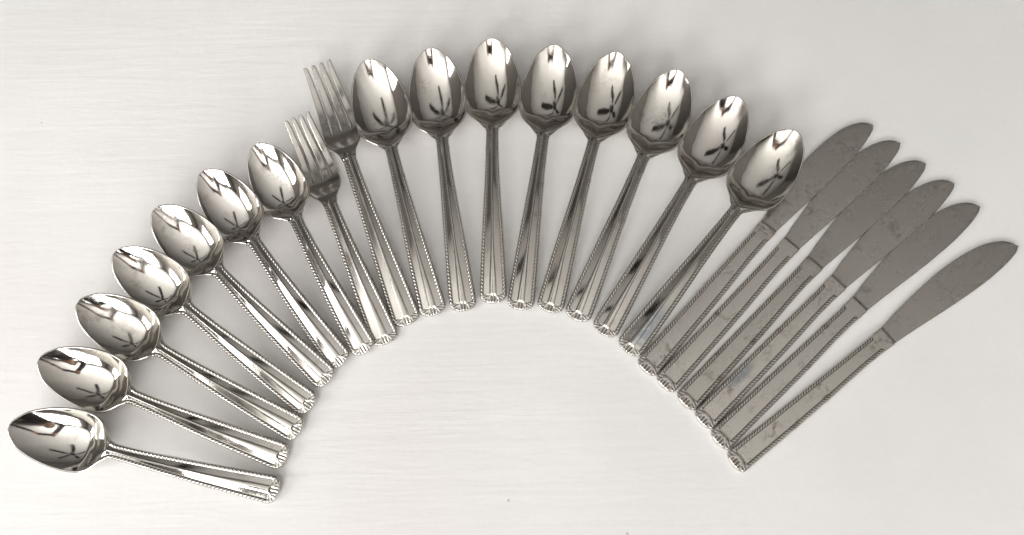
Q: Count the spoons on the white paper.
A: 15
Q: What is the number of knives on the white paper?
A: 6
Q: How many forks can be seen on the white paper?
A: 2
